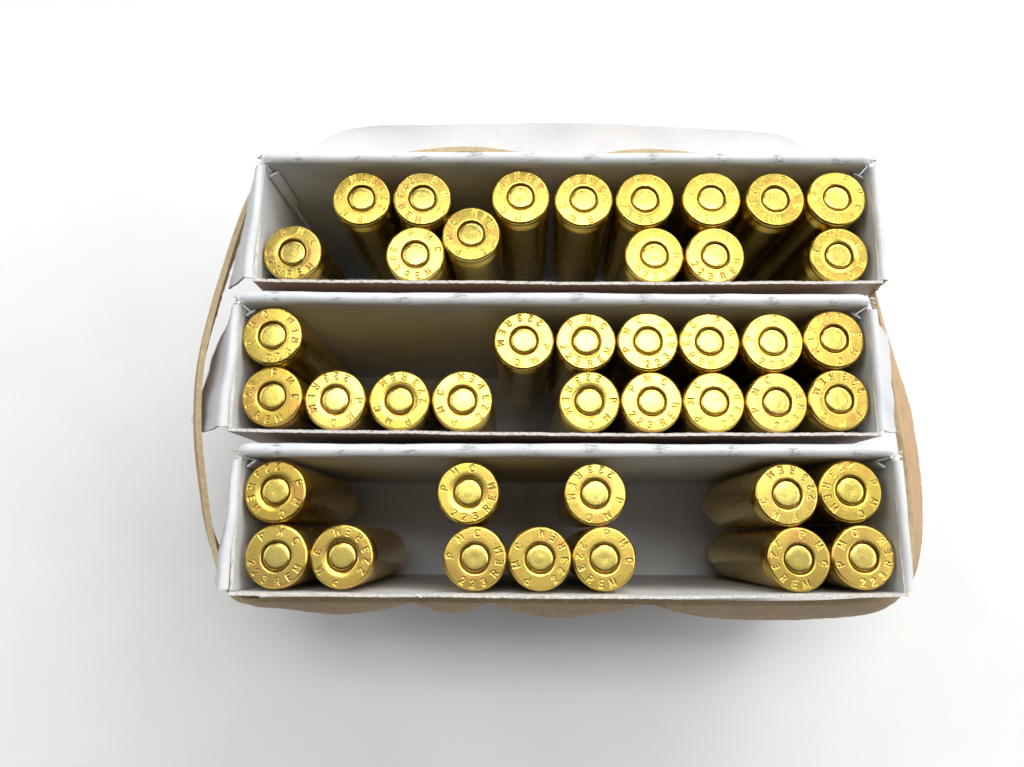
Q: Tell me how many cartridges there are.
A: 42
